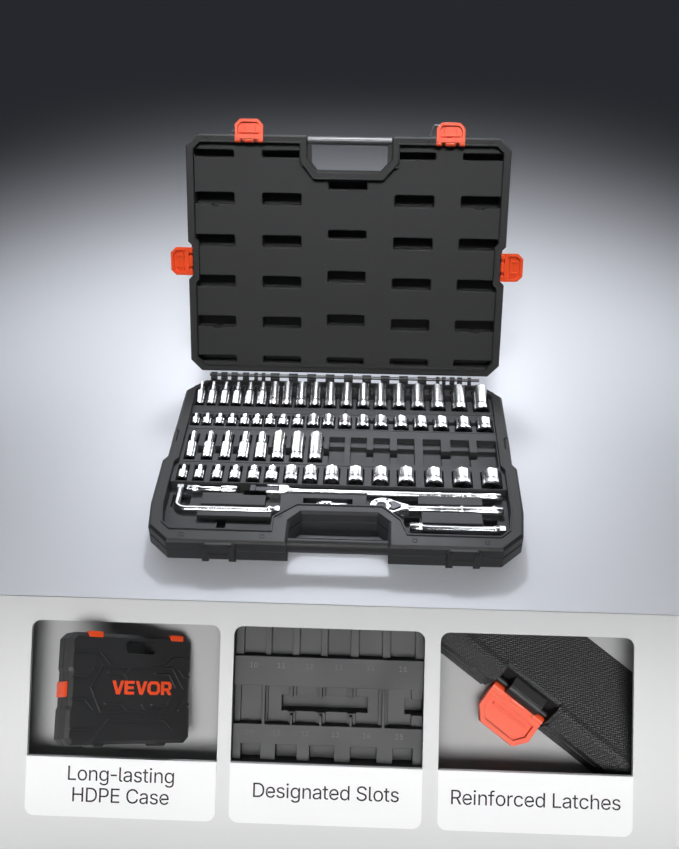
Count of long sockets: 27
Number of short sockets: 34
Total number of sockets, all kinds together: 61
